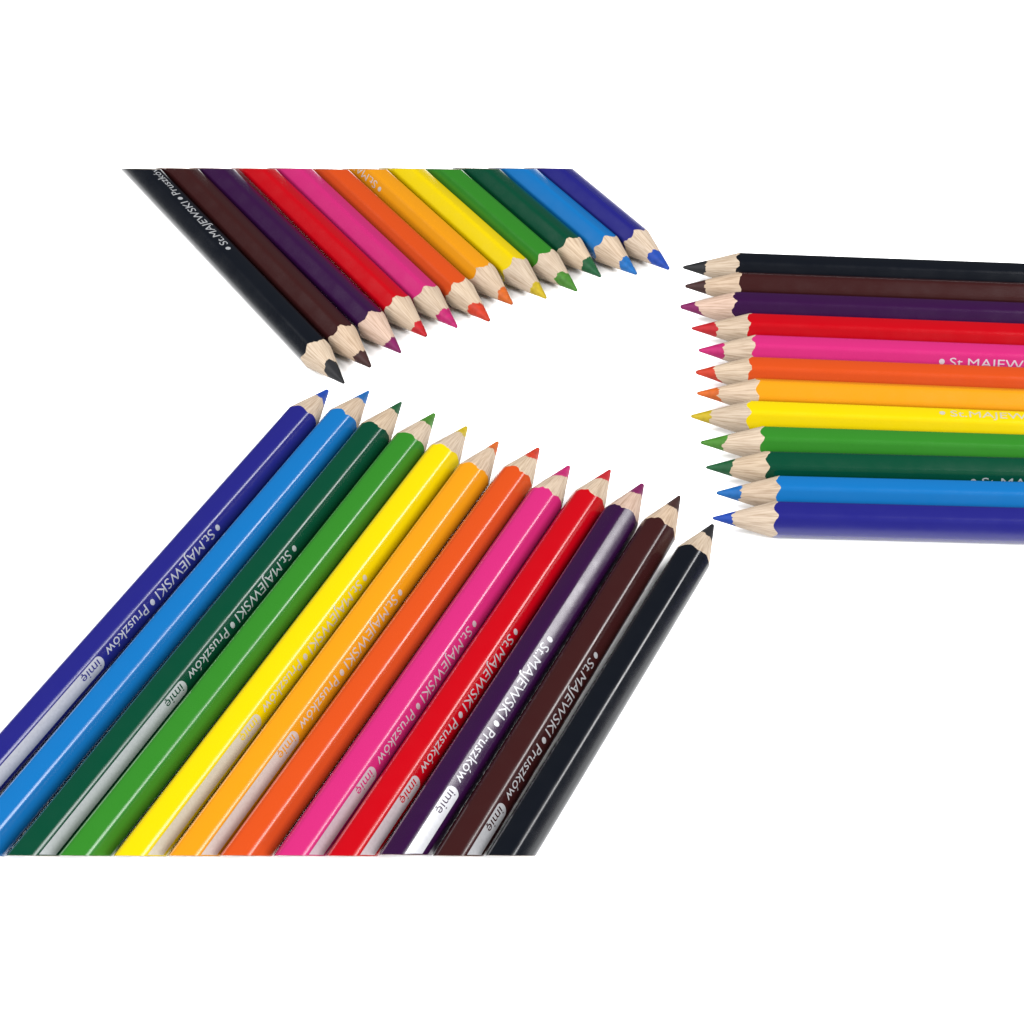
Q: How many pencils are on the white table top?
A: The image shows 36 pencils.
